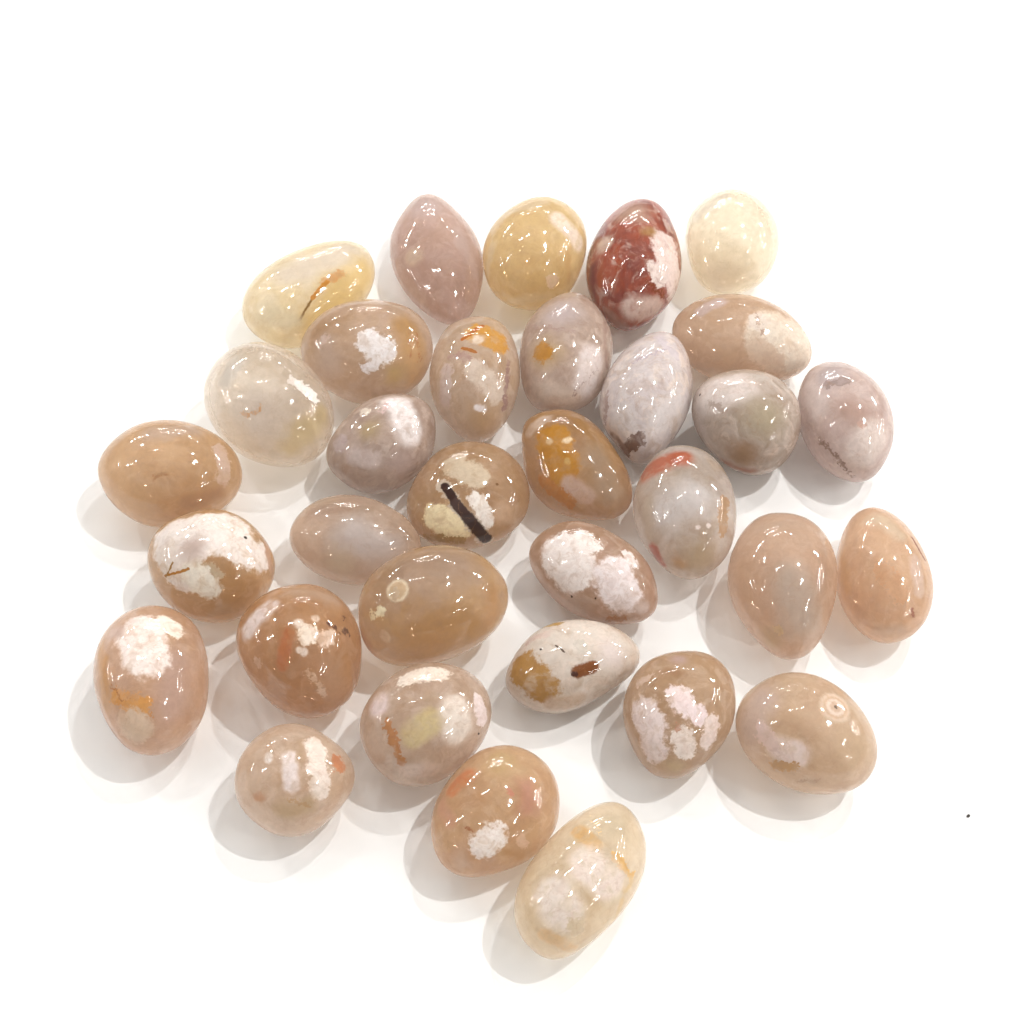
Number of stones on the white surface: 33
